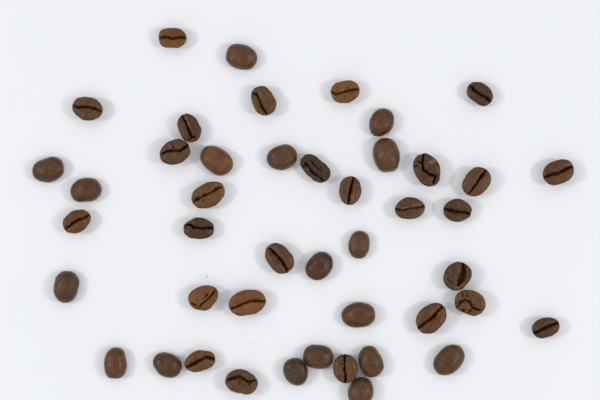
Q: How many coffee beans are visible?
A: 45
